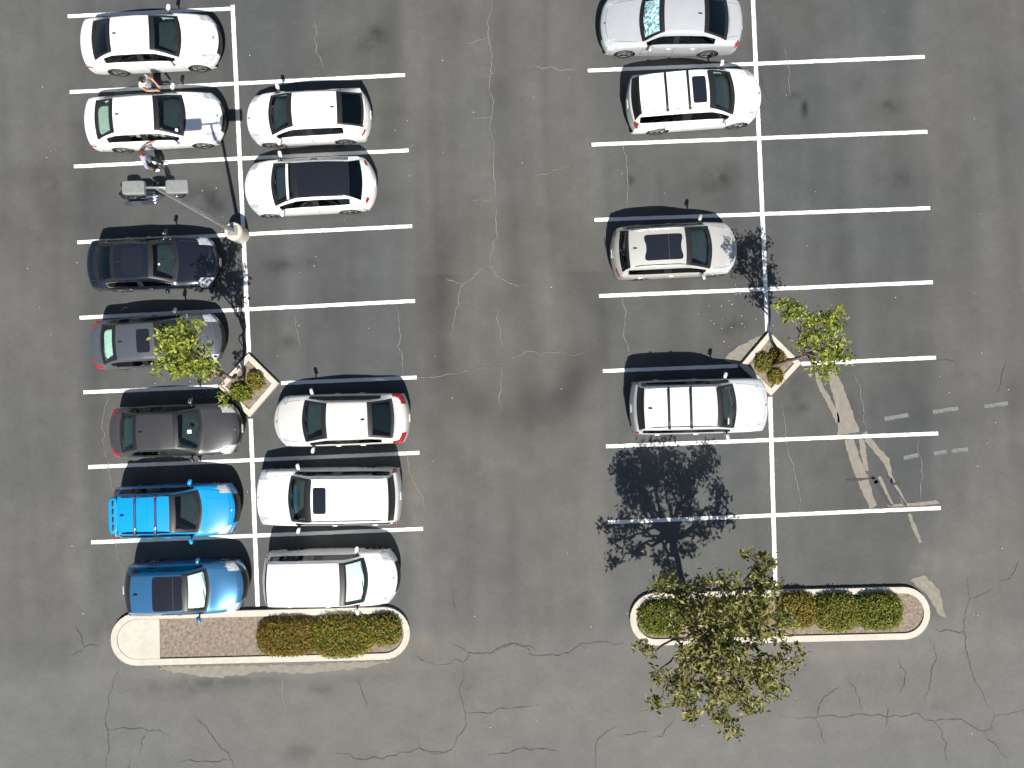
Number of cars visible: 16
